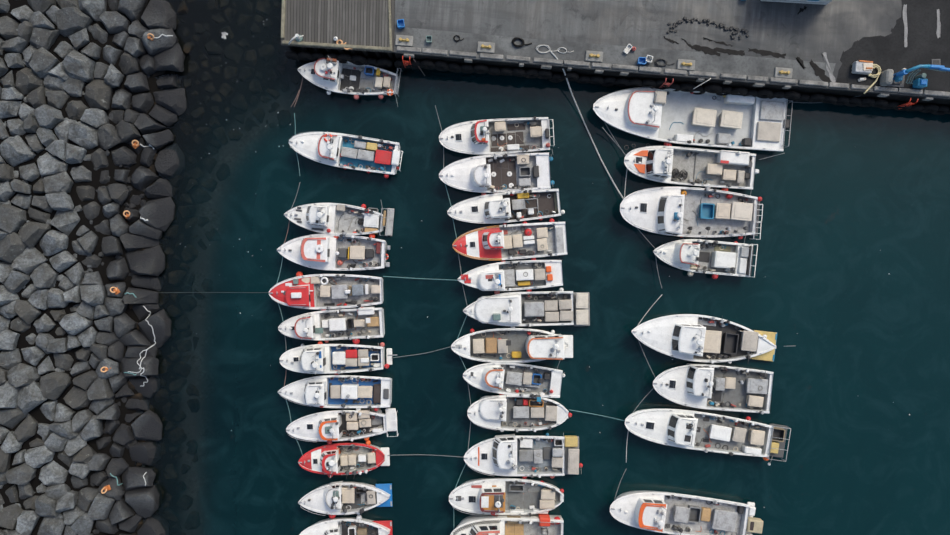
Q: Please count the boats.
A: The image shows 32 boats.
